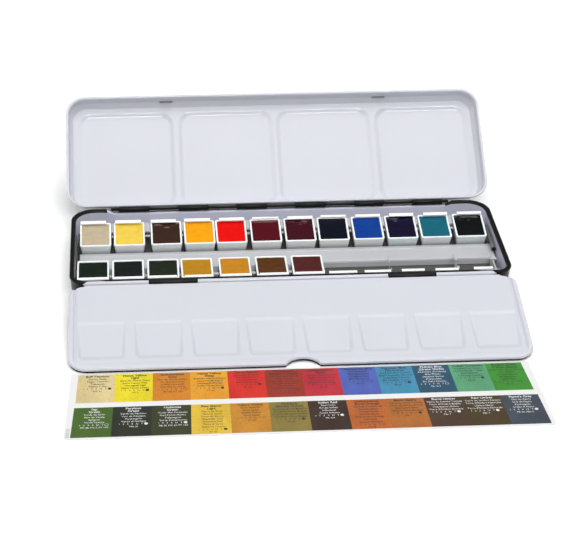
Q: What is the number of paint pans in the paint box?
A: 19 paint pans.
